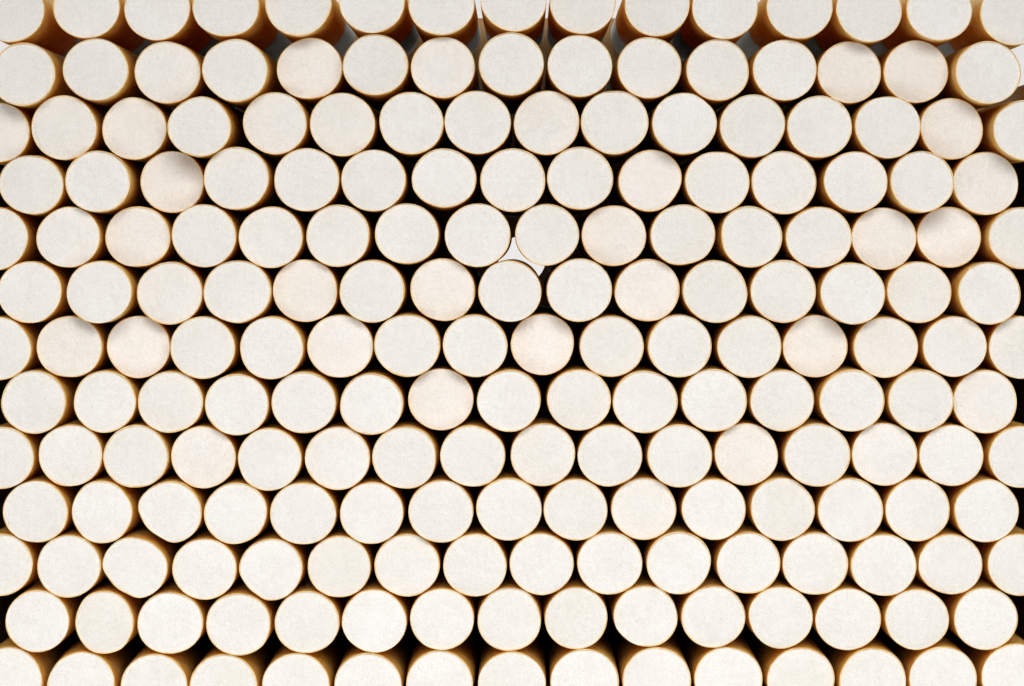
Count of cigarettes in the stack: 200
